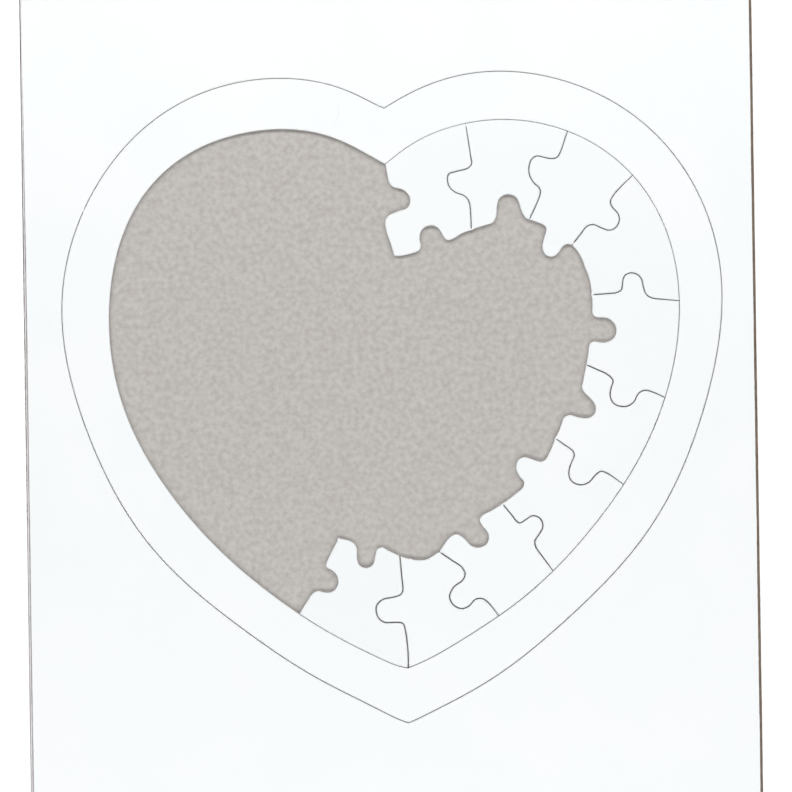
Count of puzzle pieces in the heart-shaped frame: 10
